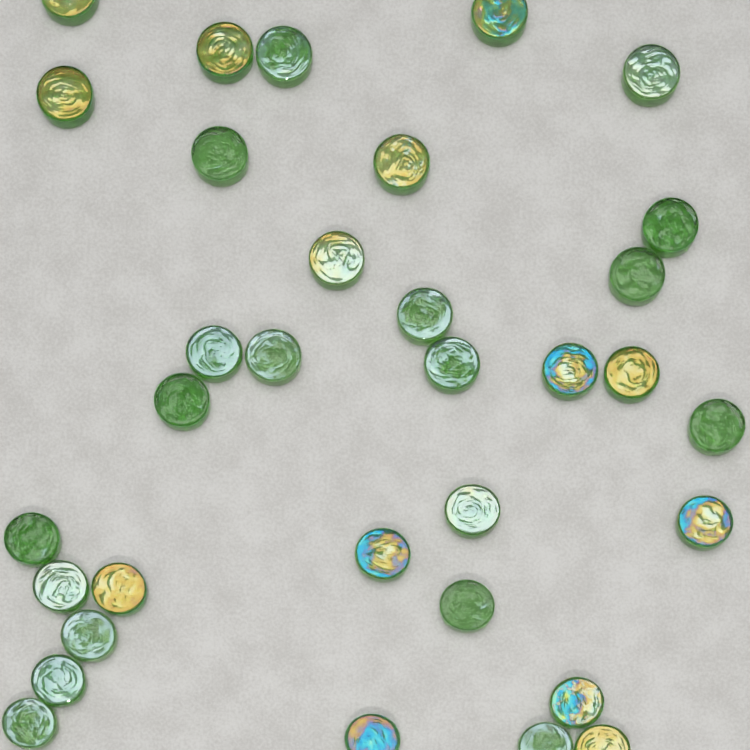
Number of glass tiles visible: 33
